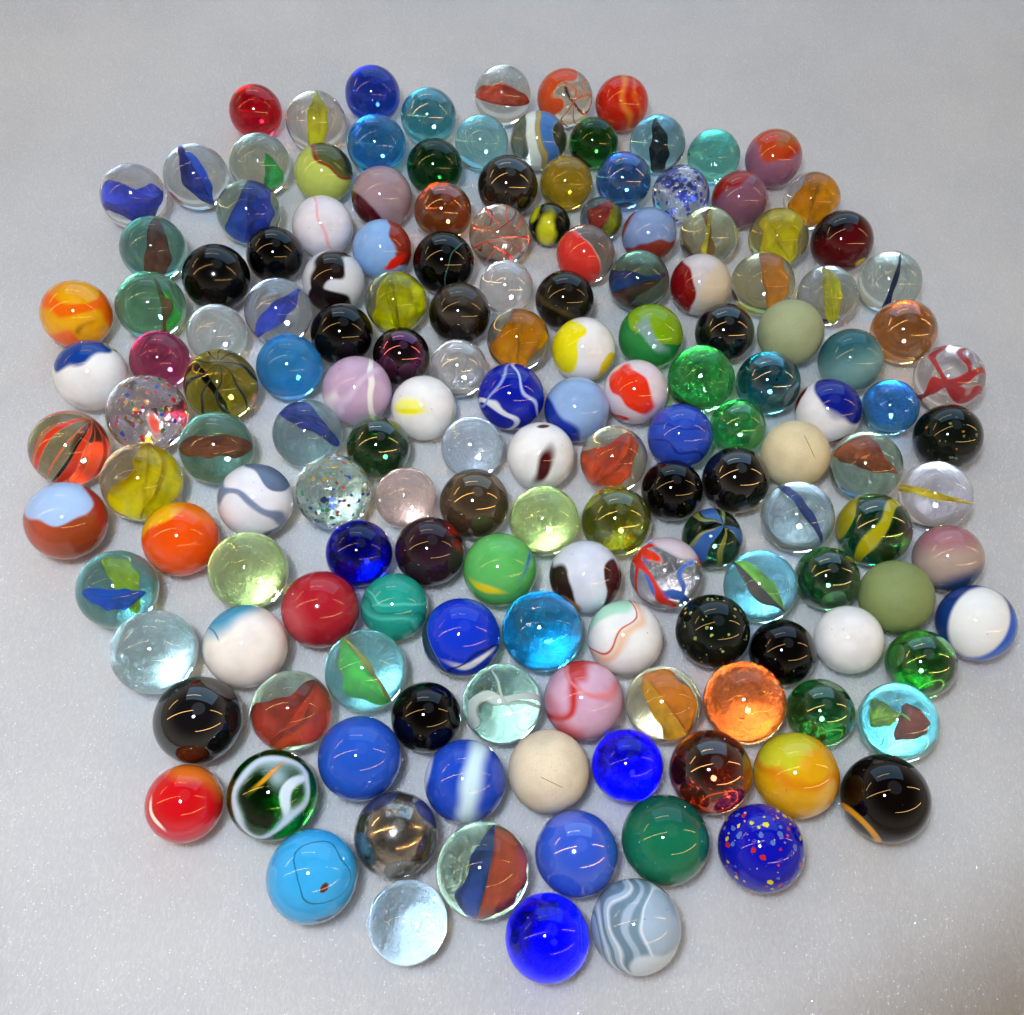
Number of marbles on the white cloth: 159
